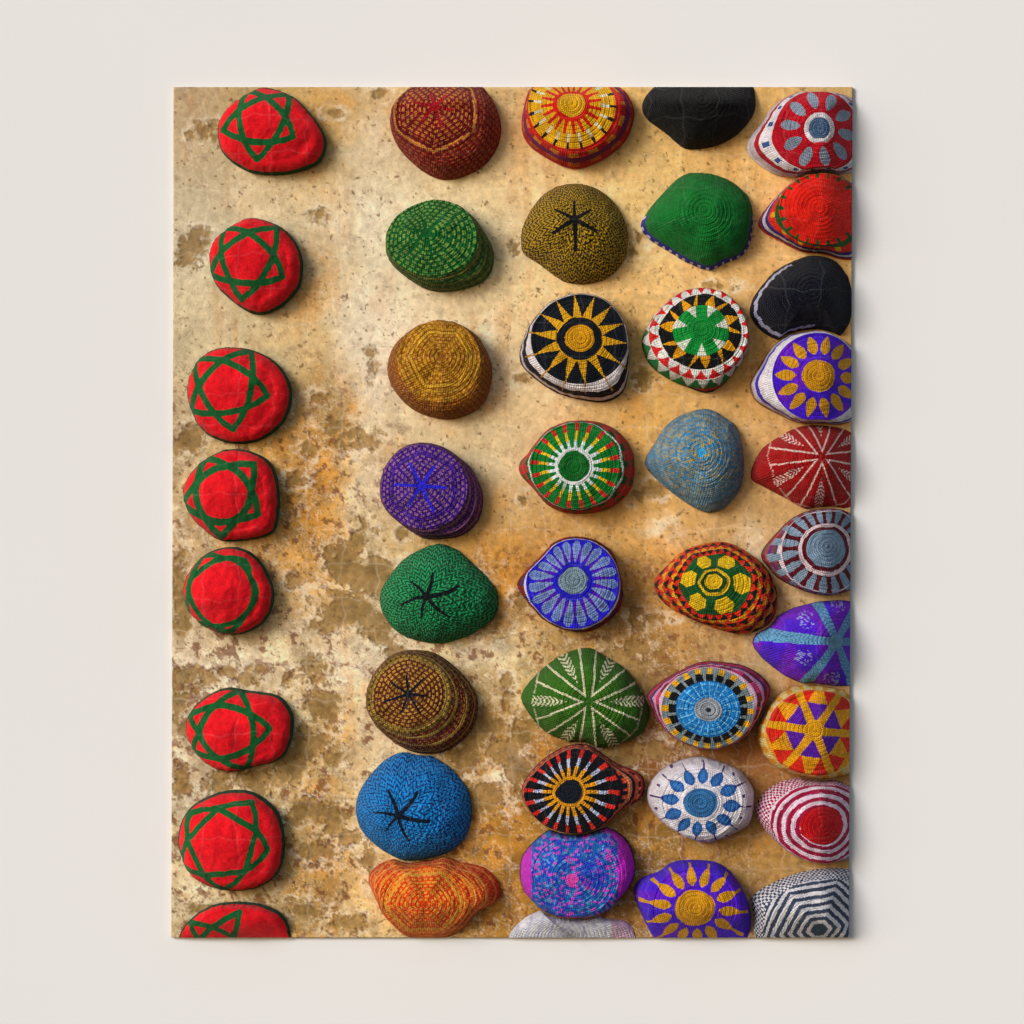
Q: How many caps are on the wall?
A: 43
